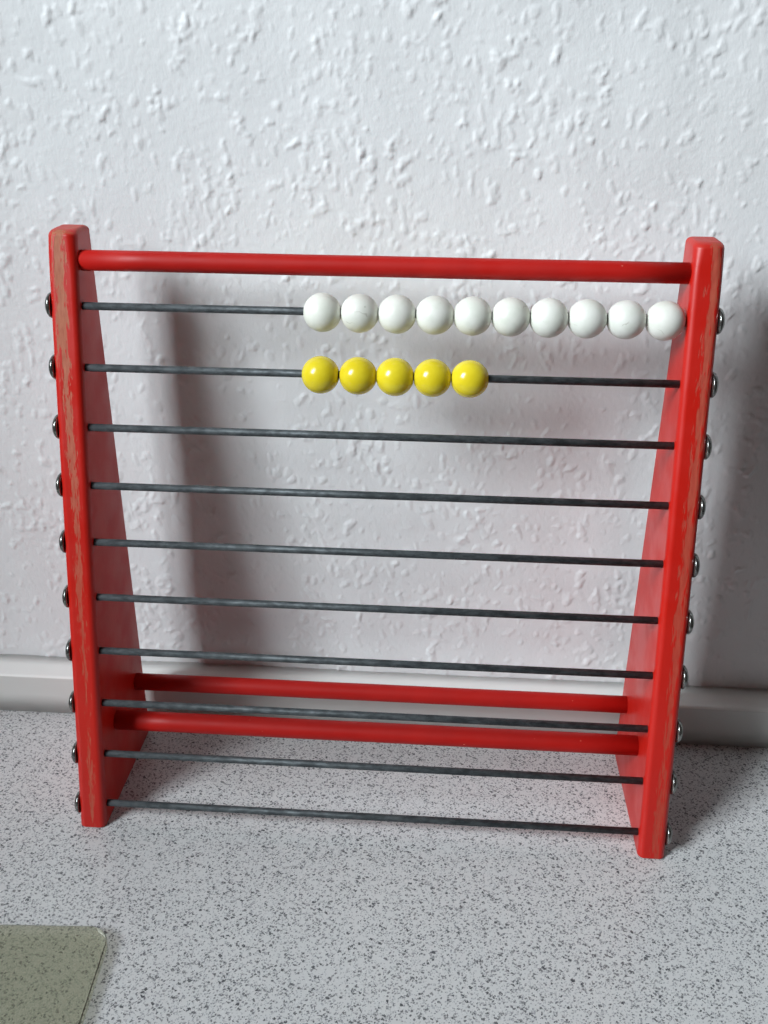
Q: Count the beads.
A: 15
